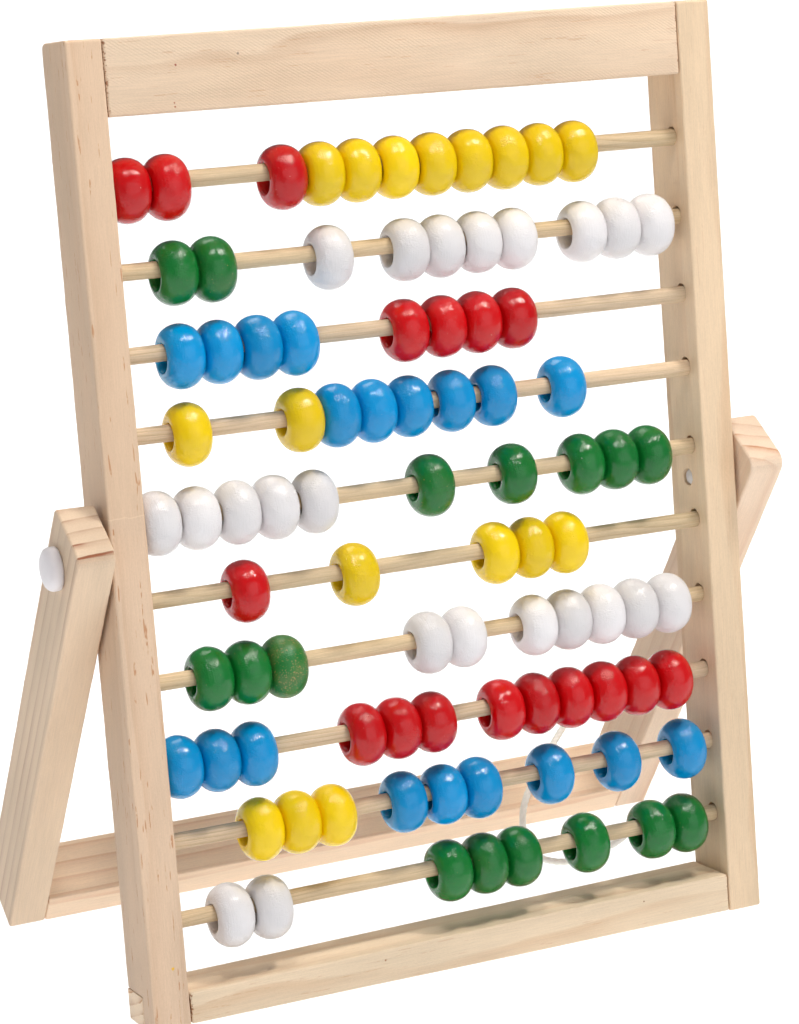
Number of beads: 91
